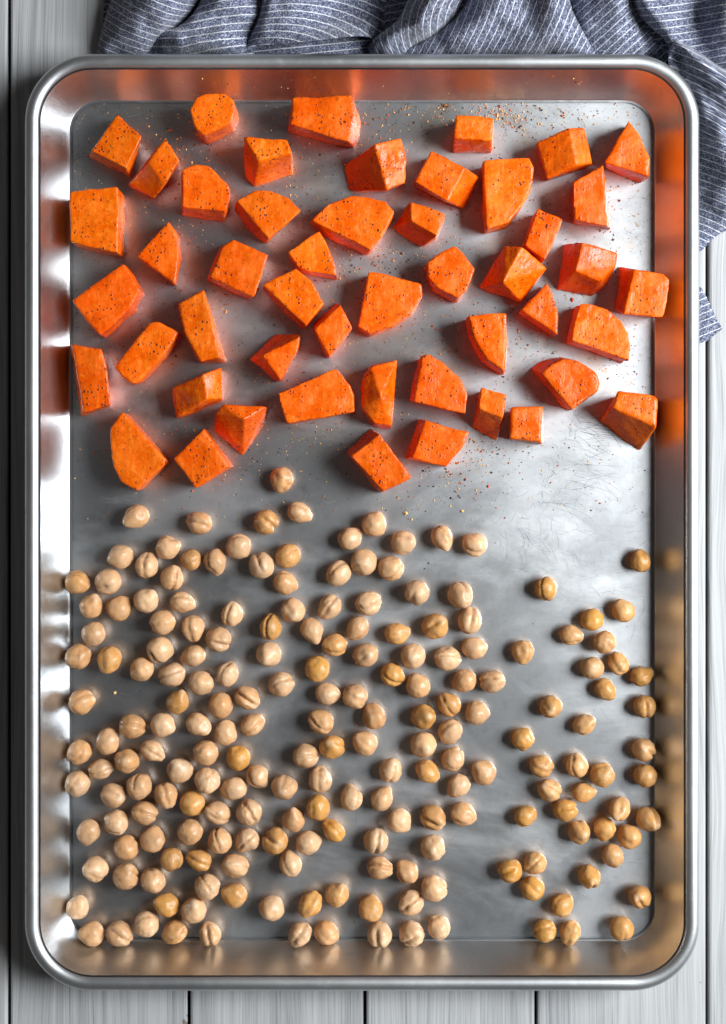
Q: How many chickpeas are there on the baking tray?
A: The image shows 200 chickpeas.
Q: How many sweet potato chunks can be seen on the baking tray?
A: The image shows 49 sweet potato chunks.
